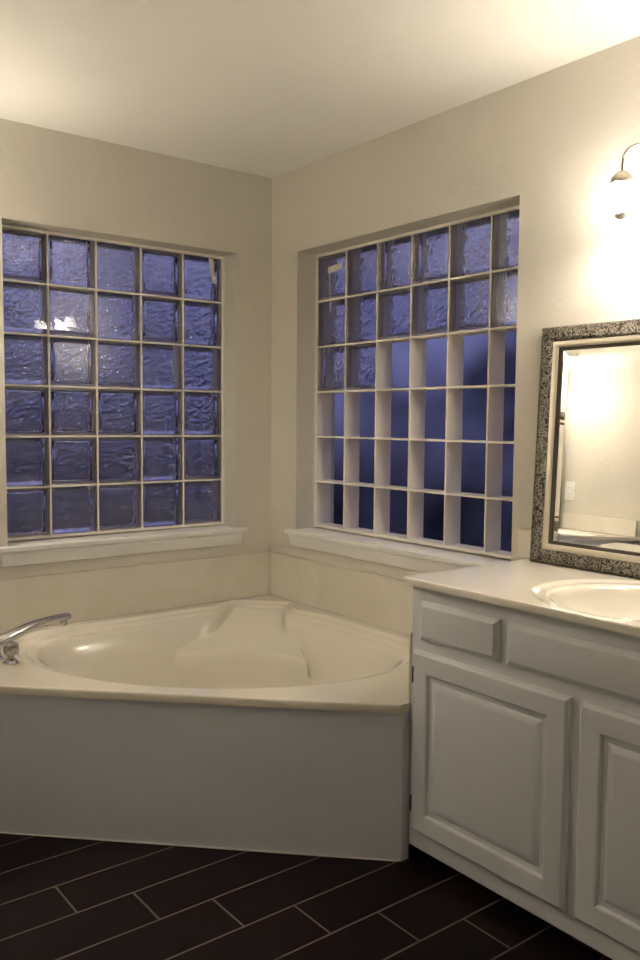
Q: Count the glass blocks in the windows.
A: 44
